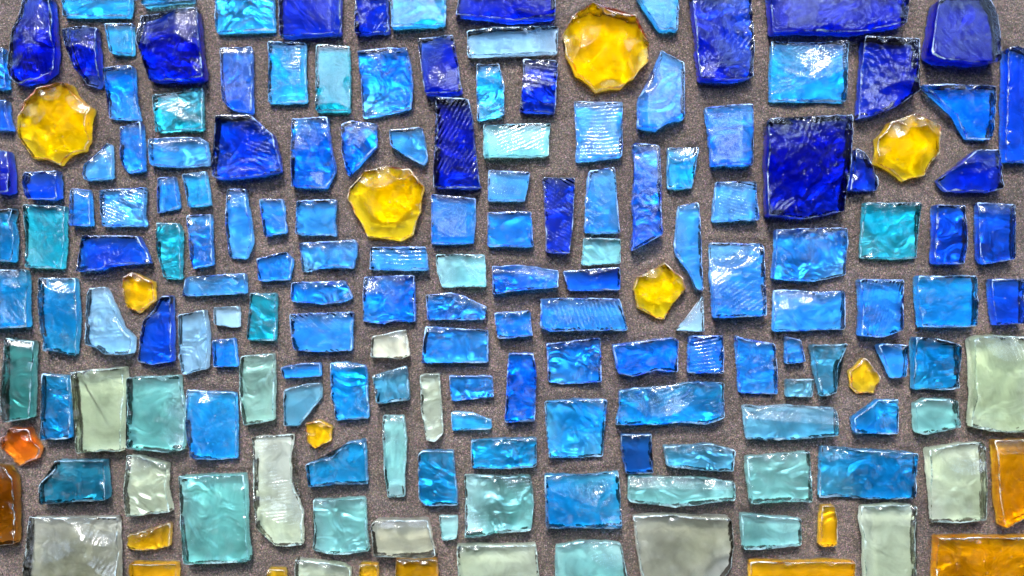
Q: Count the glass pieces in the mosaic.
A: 177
